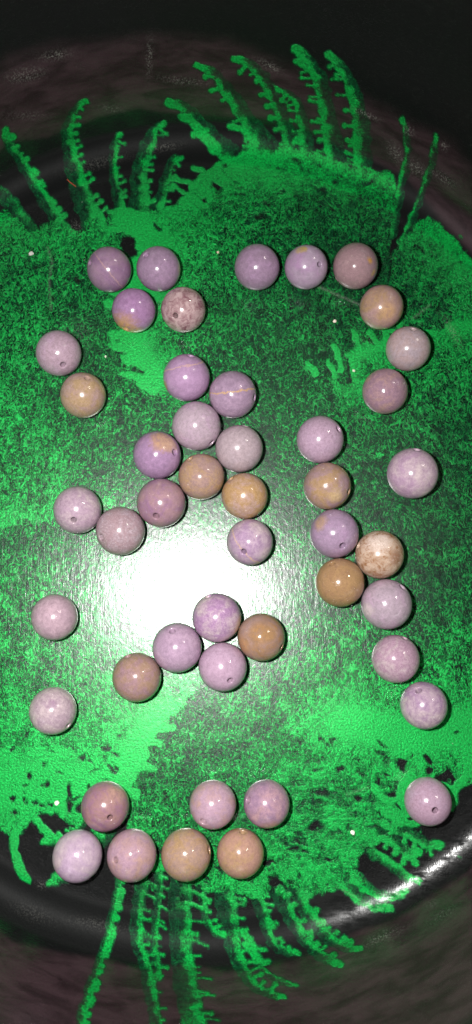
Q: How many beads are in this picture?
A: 47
